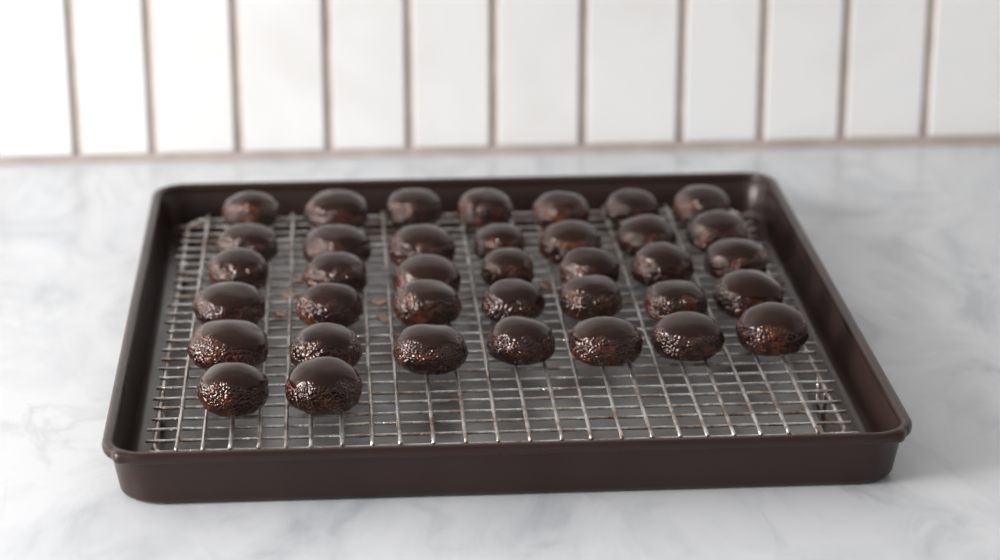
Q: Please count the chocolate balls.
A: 37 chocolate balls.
